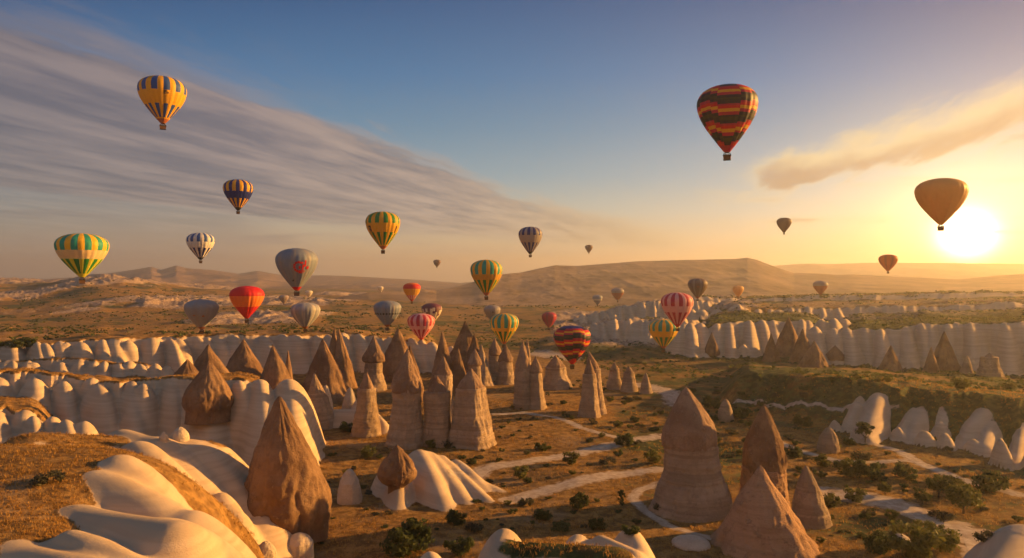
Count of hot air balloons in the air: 35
